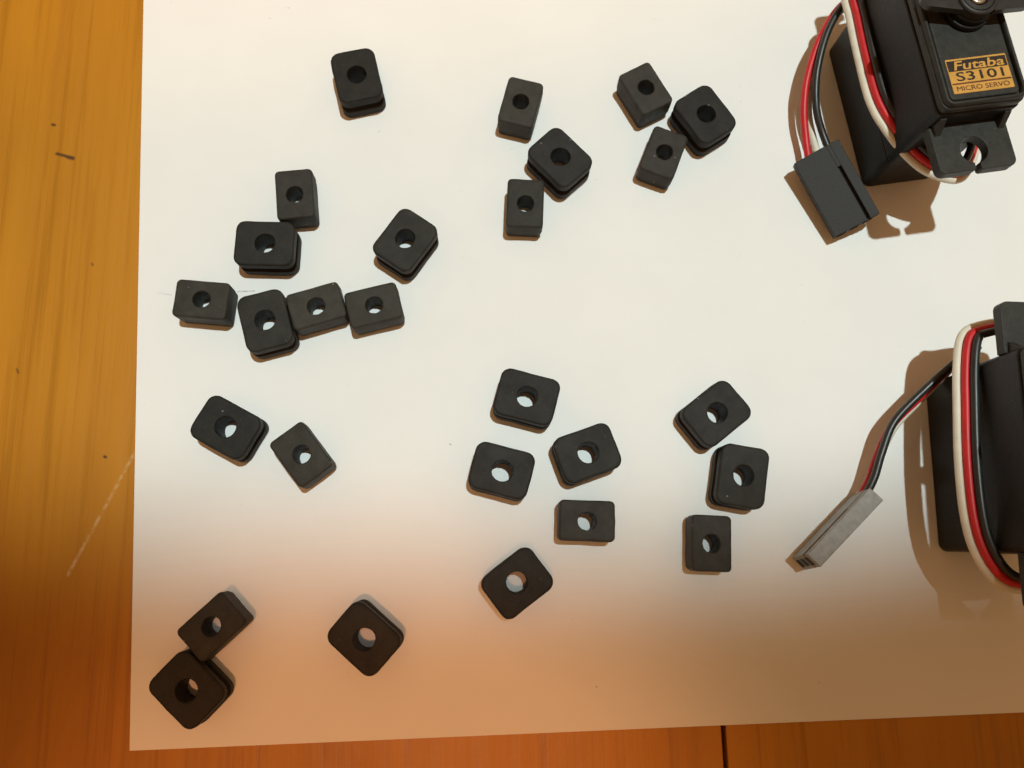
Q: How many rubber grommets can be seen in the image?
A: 27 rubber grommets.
